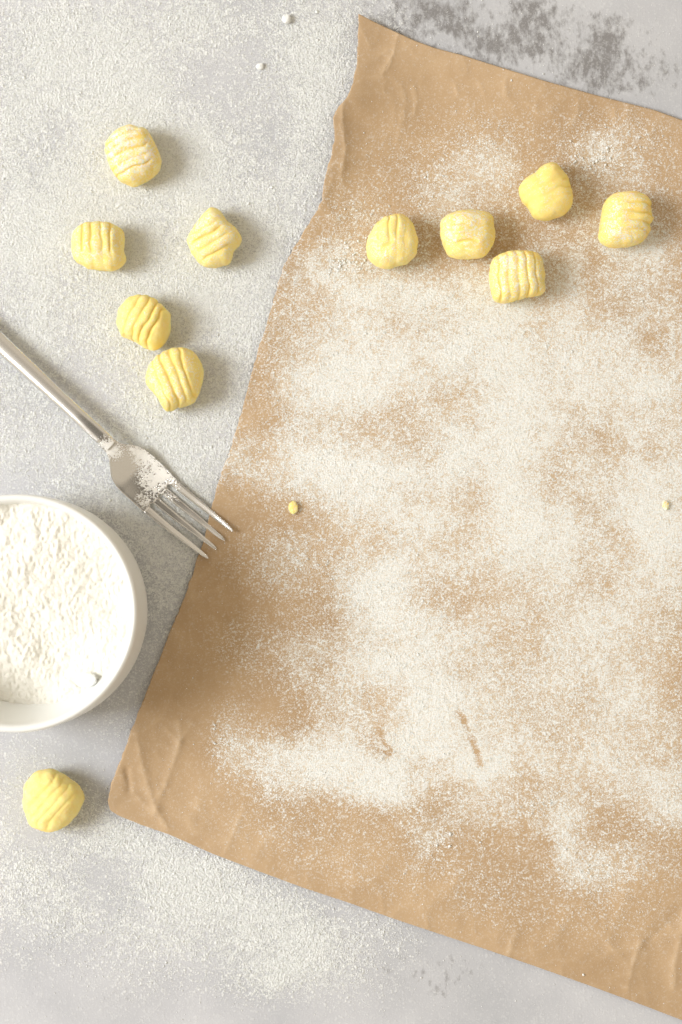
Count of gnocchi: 11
